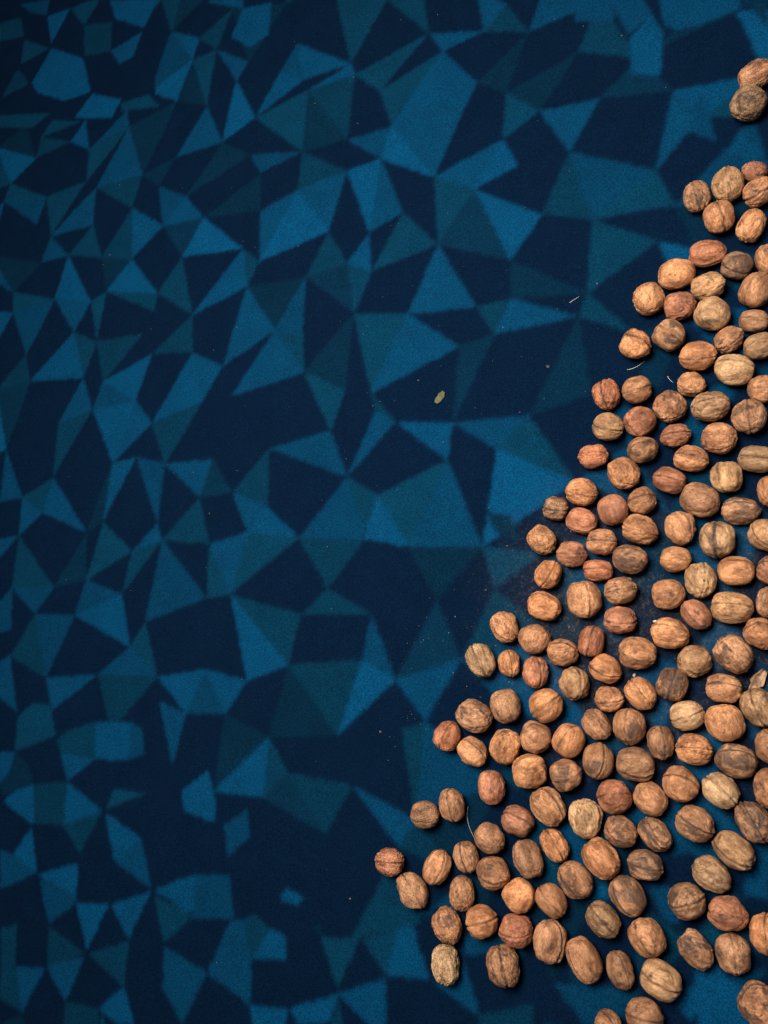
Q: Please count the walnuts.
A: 162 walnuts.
